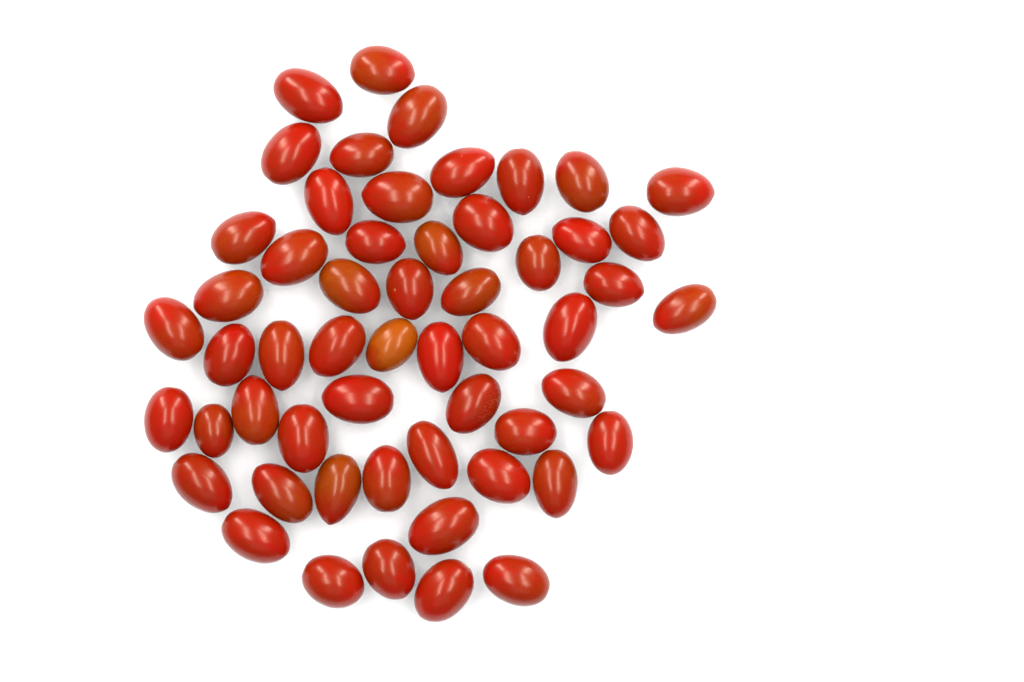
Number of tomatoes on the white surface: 55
